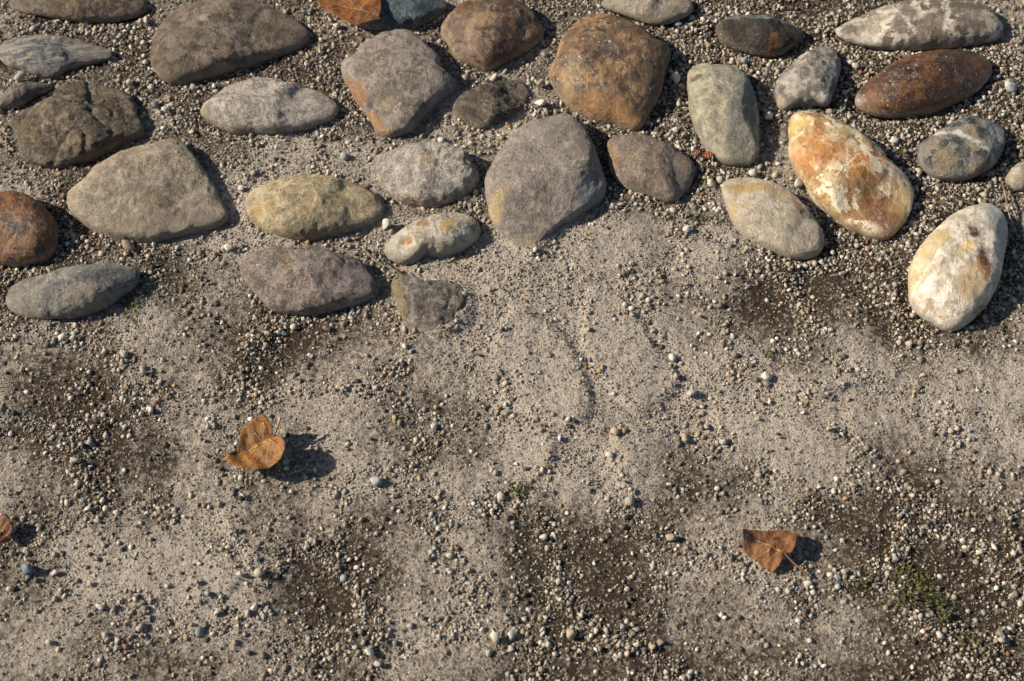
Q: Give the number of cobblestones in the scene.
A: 32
